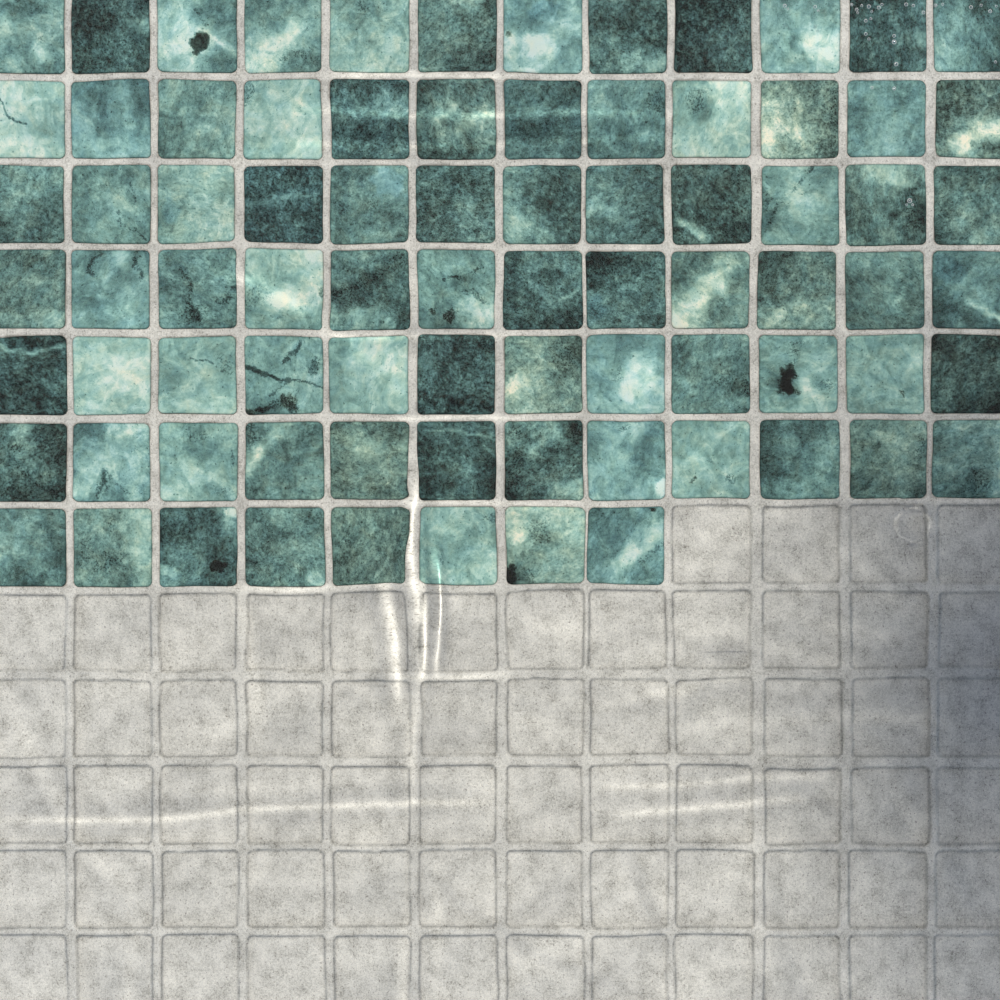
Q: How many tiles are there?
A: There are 80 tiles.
